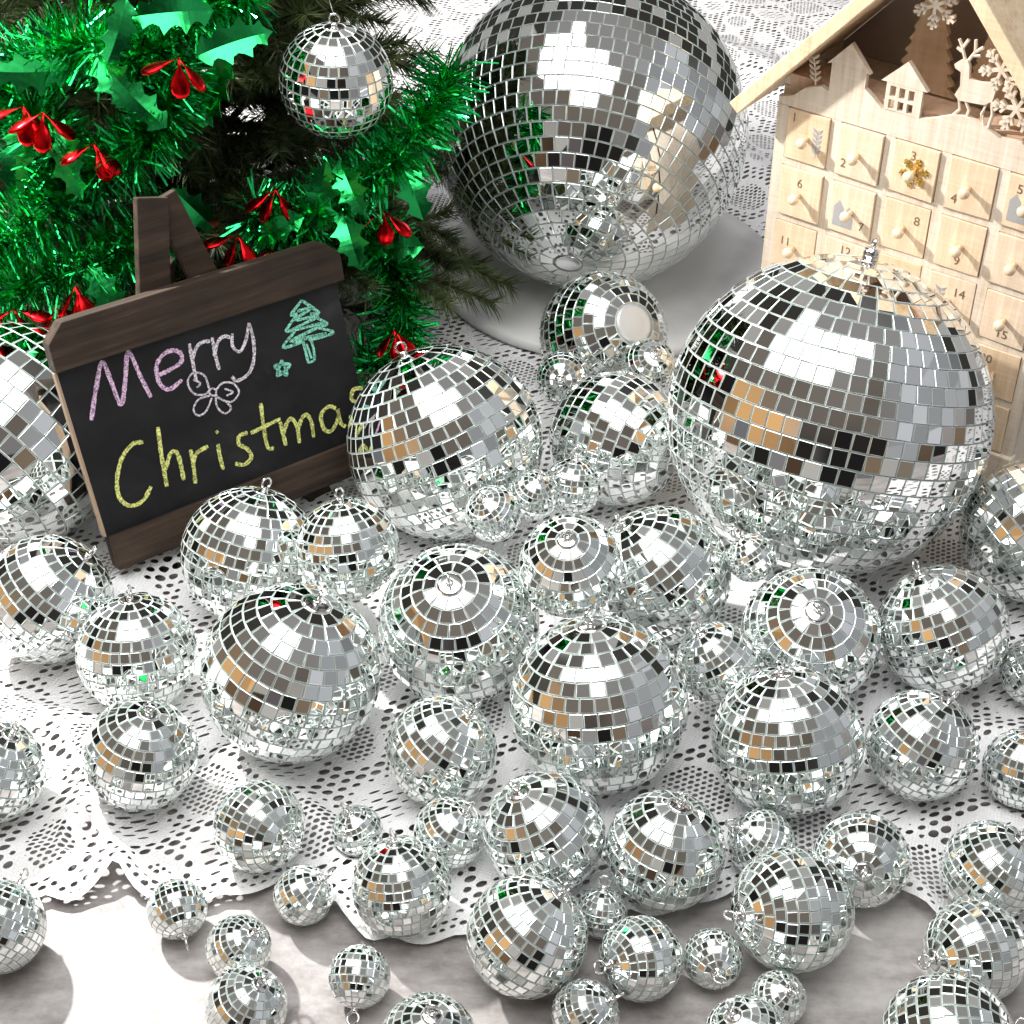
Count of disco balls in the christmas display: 59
